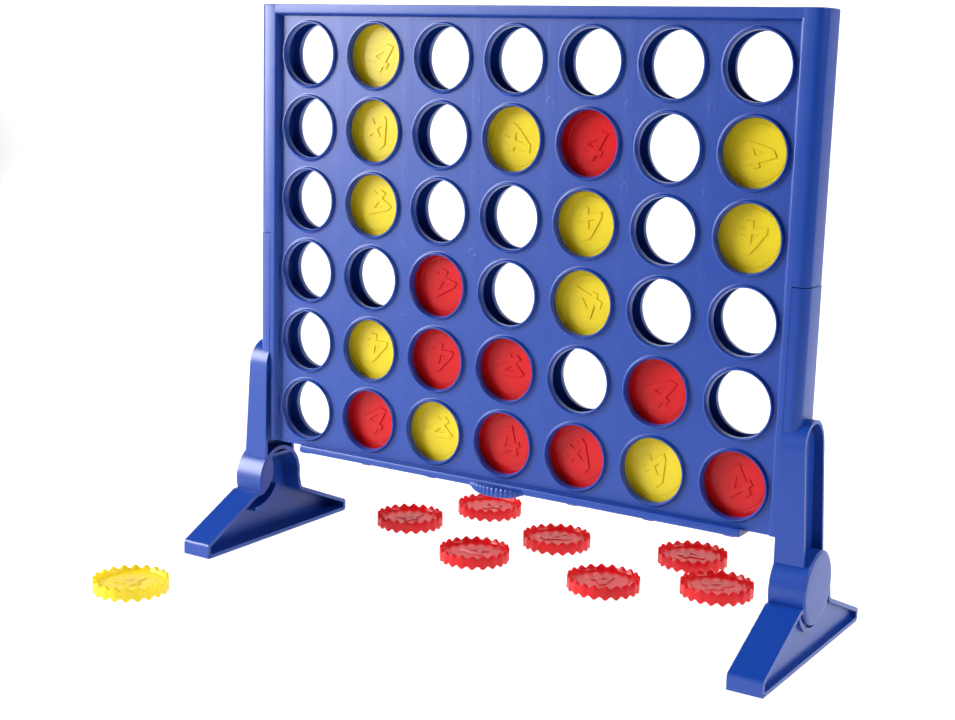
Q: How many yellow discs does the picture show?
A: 12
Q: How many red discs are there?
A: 16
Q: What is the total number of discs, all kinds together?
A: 28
